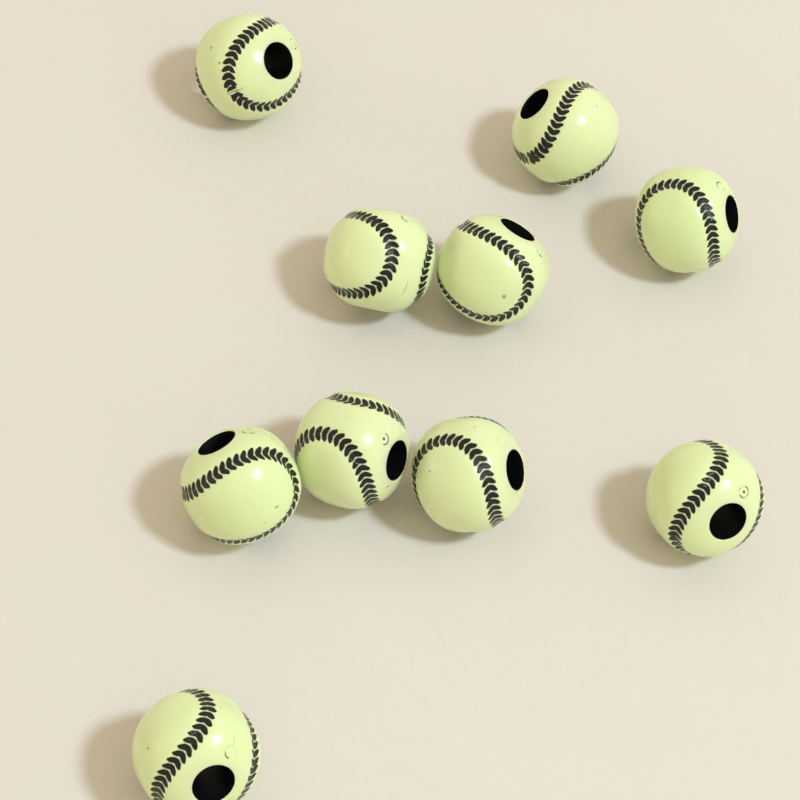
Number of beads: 10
